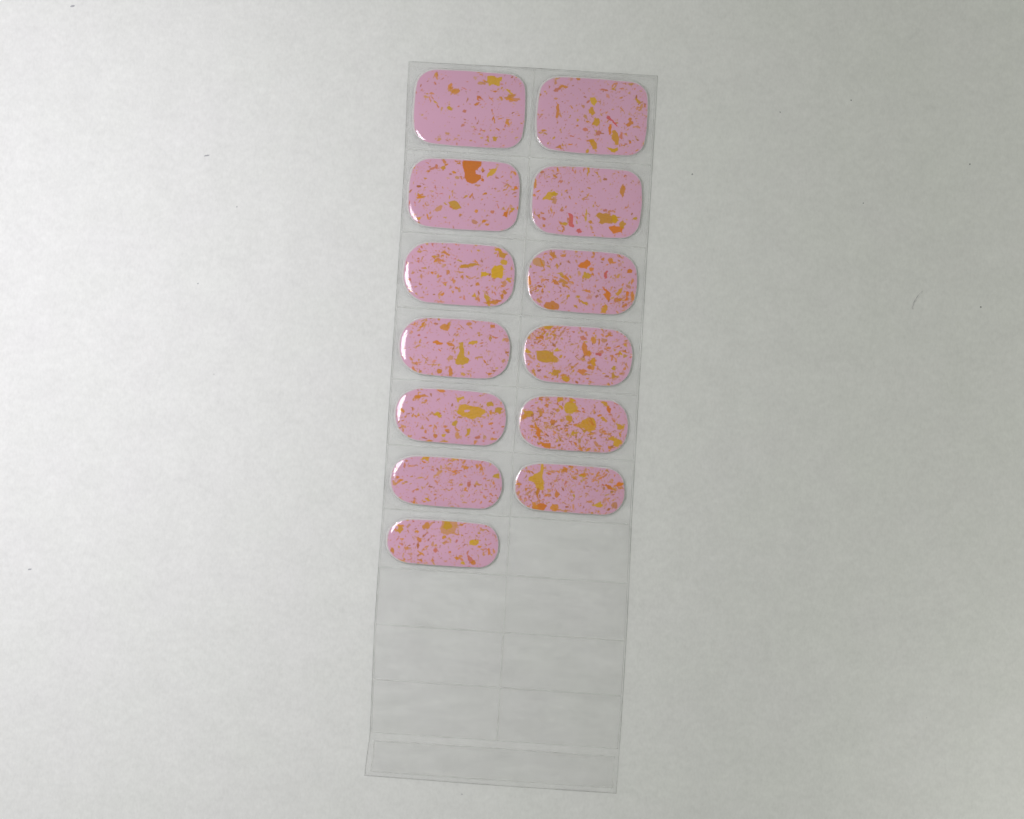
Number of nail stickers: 13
